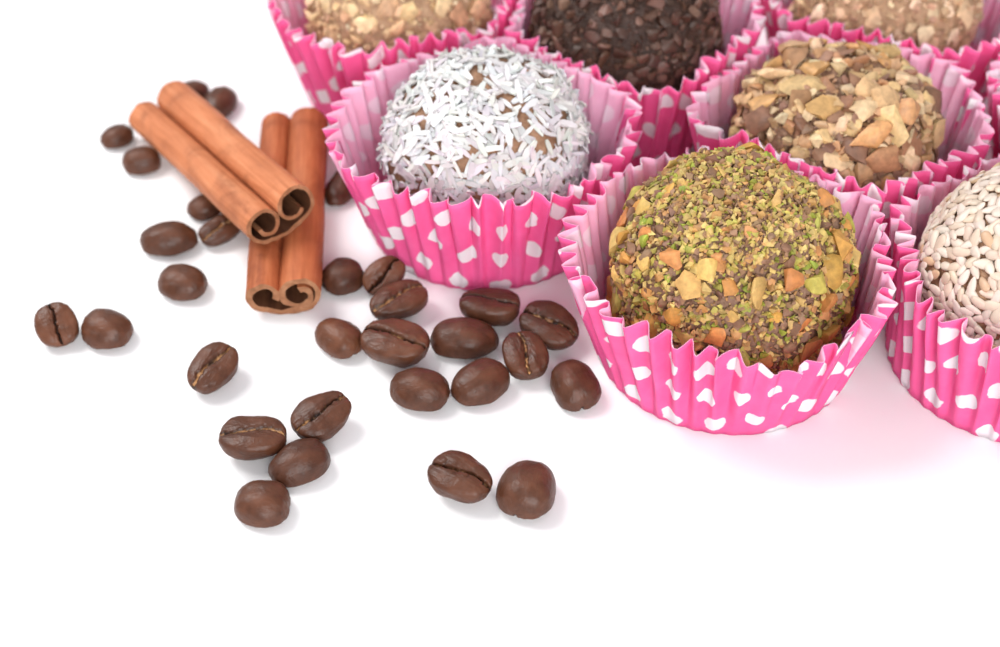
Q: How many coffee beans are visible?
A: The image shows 30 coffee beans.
